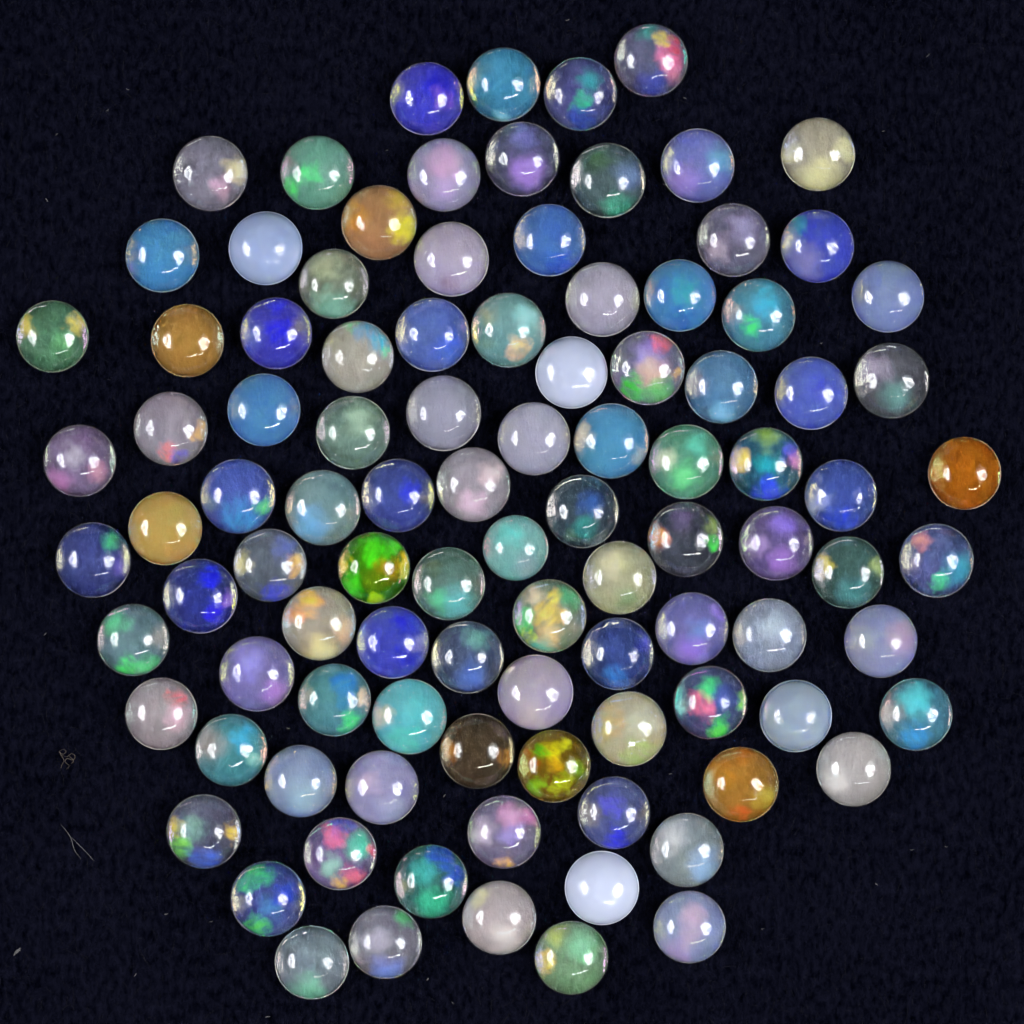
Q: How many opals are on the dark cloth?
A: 100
